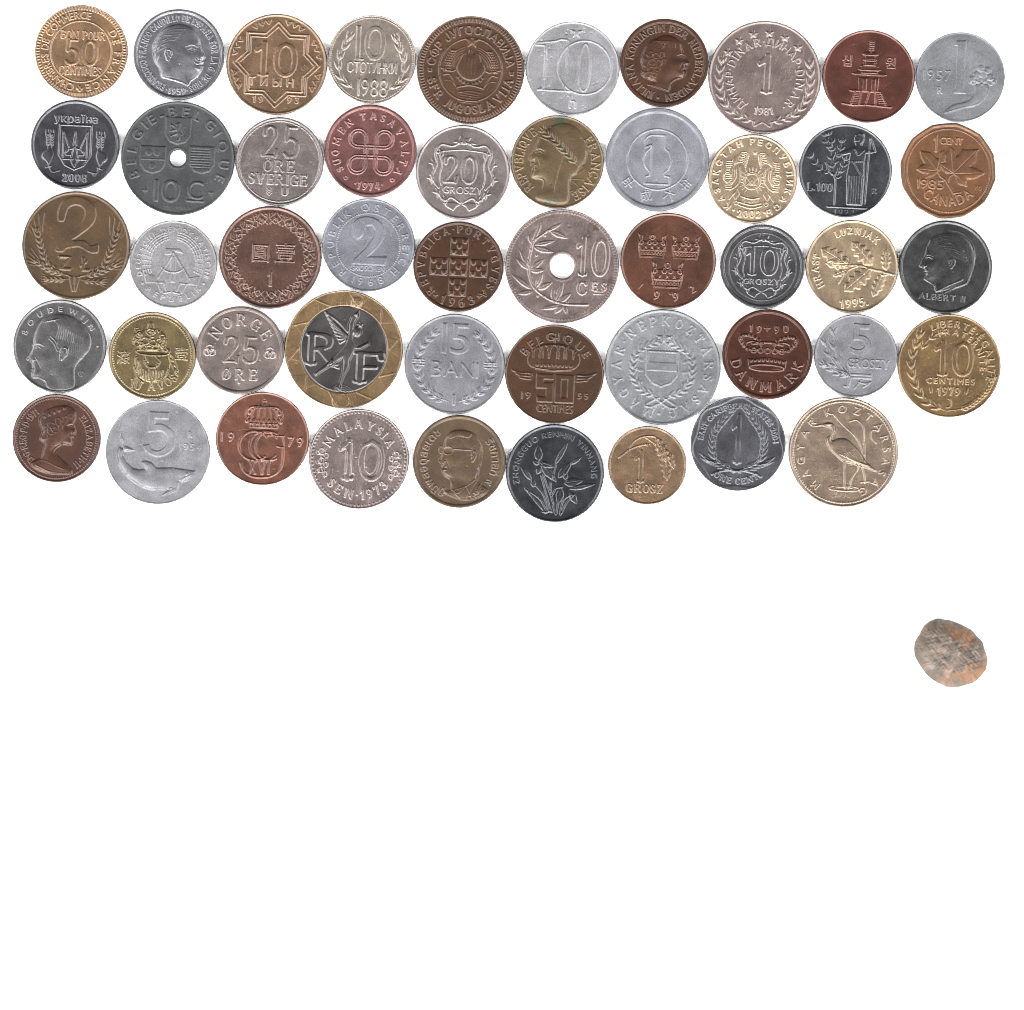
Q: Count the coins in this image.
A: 49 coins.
